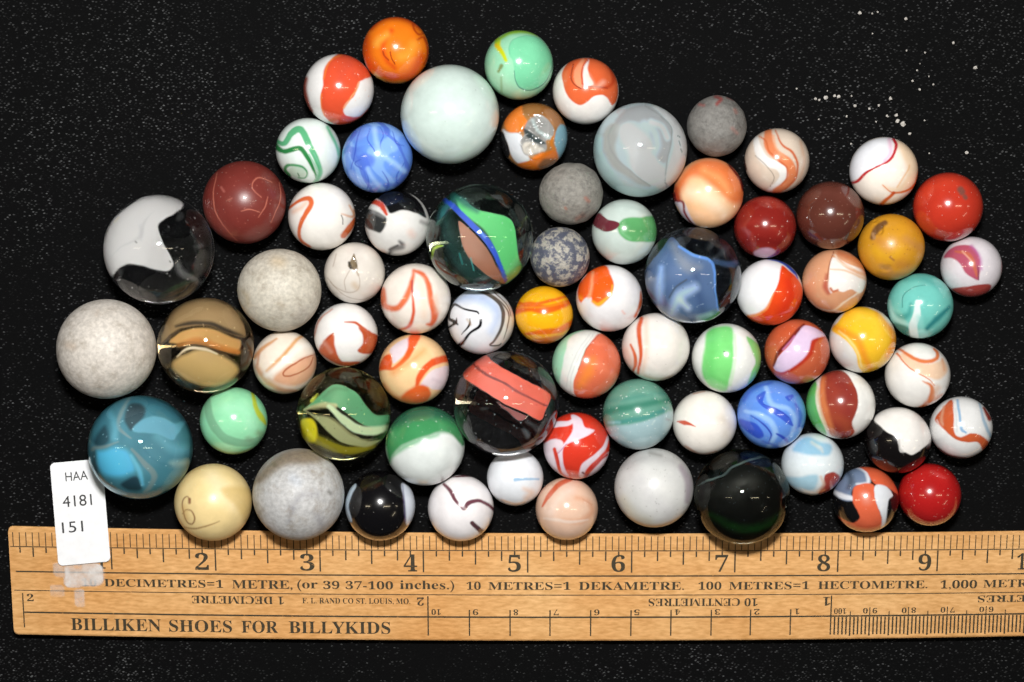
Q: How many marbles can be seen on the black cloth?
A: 70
